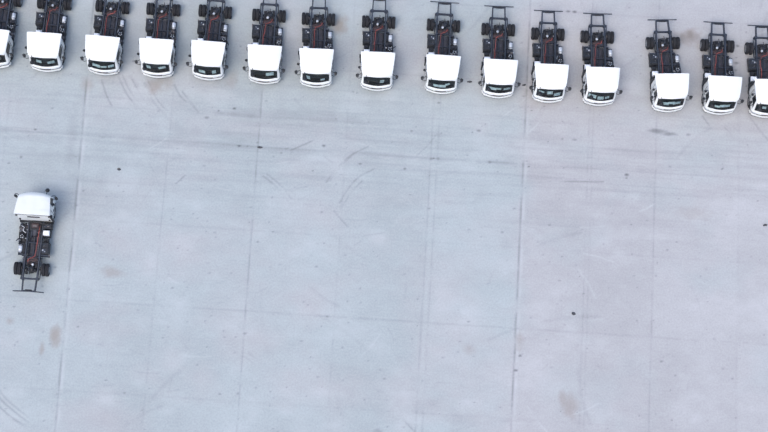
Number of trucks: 16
